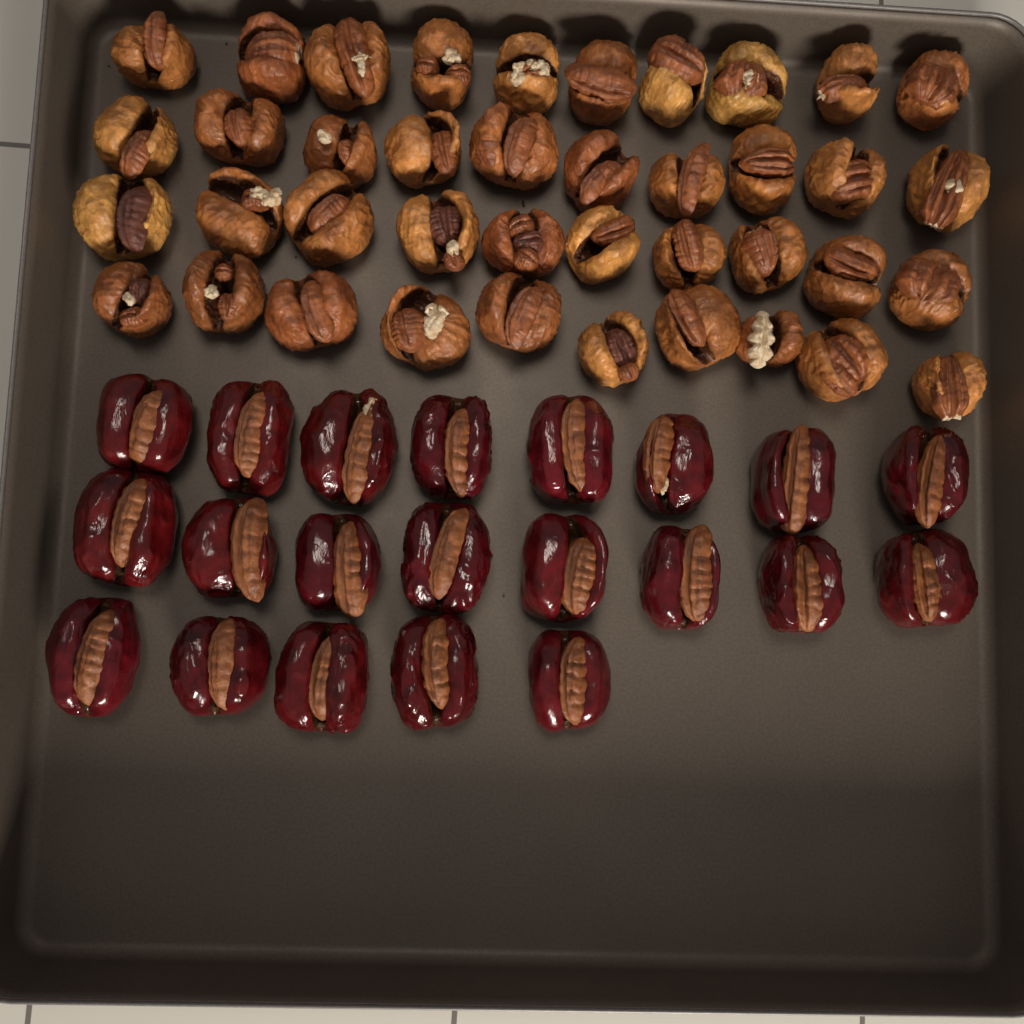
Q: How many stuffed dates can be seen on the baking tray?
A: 21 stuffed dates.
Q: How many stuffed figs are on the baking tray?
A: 40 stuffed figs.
